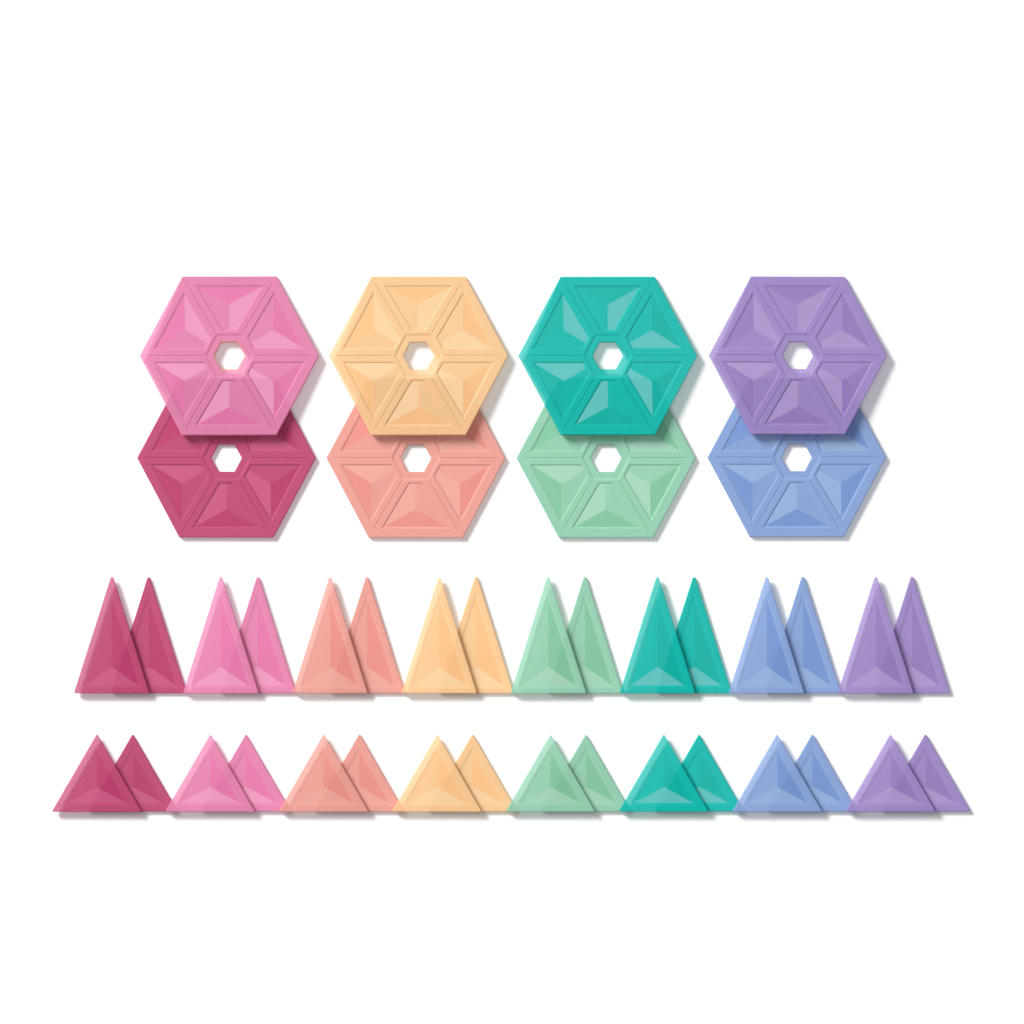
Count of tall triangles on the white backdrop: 16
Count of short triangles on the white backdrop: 16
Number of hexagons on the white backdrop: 8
